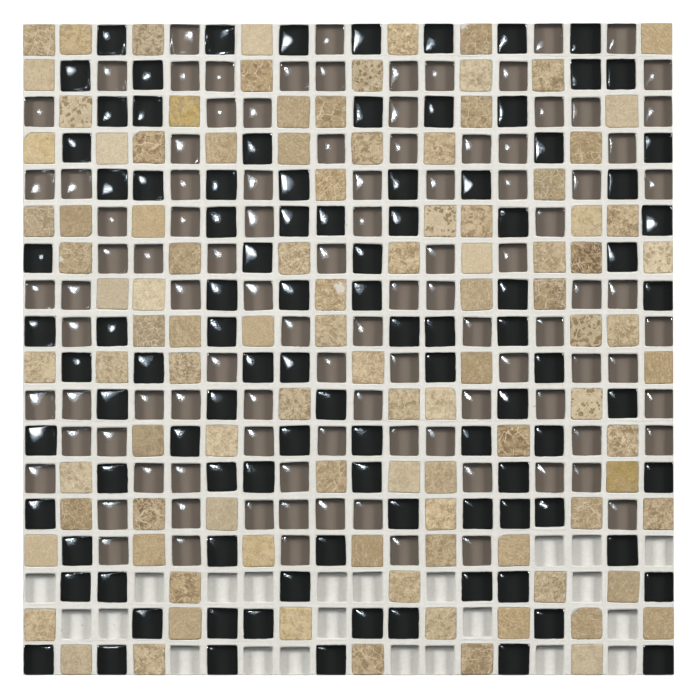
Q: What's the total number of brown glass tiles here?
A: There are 102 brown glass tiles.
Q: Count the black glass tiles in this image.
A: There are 98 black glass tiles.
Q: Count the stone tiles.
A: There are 101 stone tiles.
